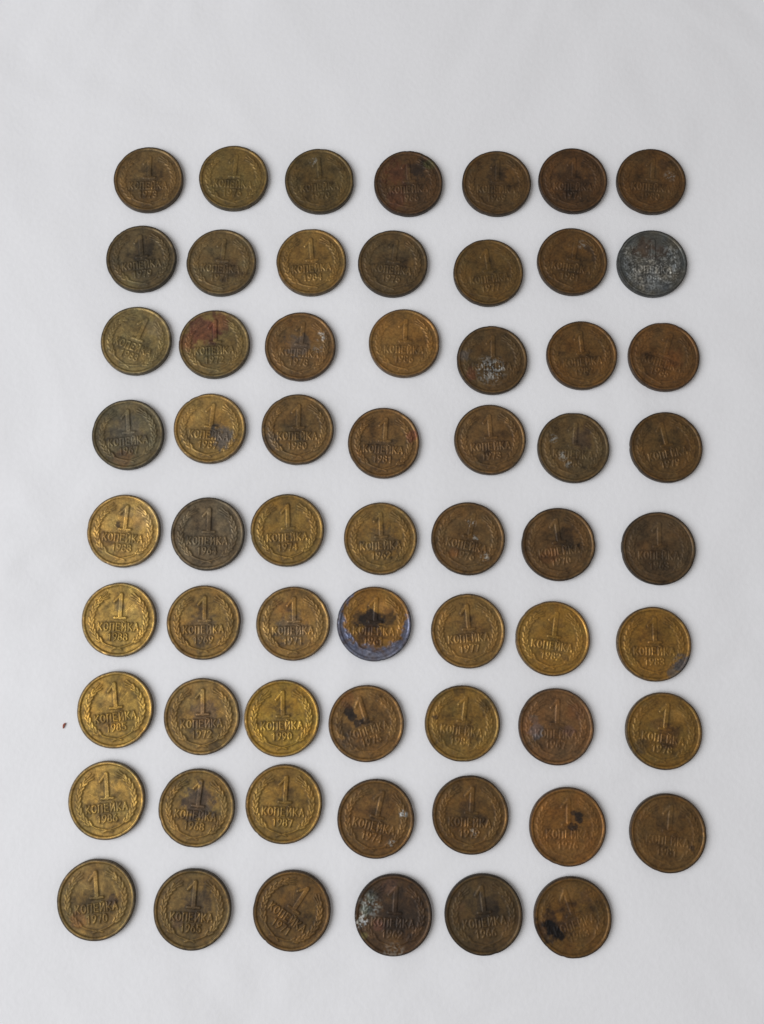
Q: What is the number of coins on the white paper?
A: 62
